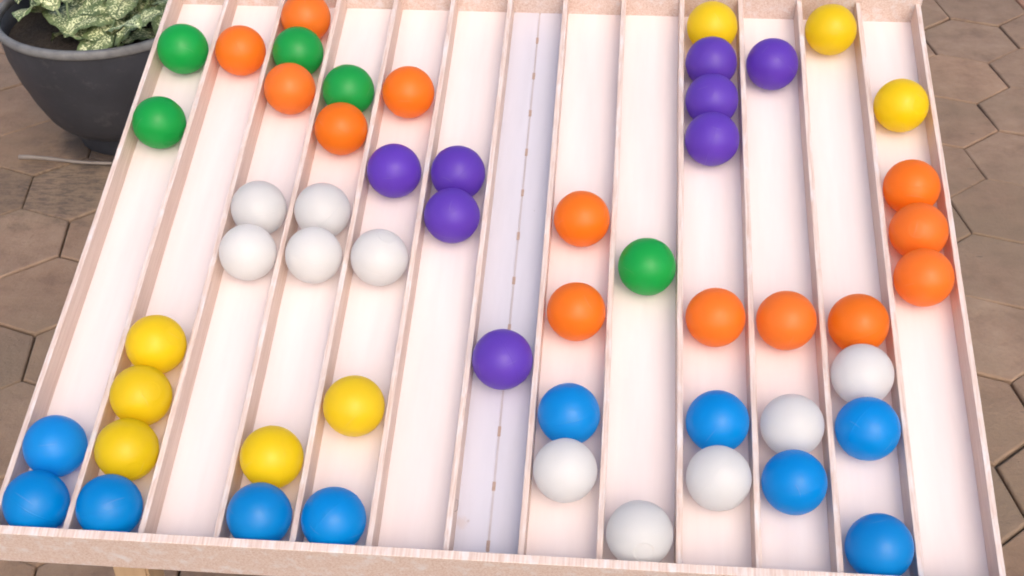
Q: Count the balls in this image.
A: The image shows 54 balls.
